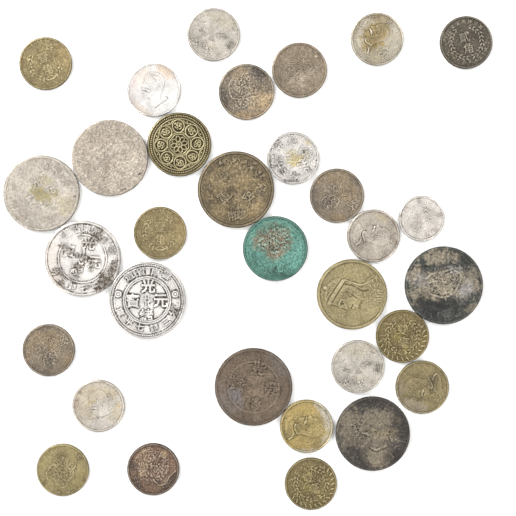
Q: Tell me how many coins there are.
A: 32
